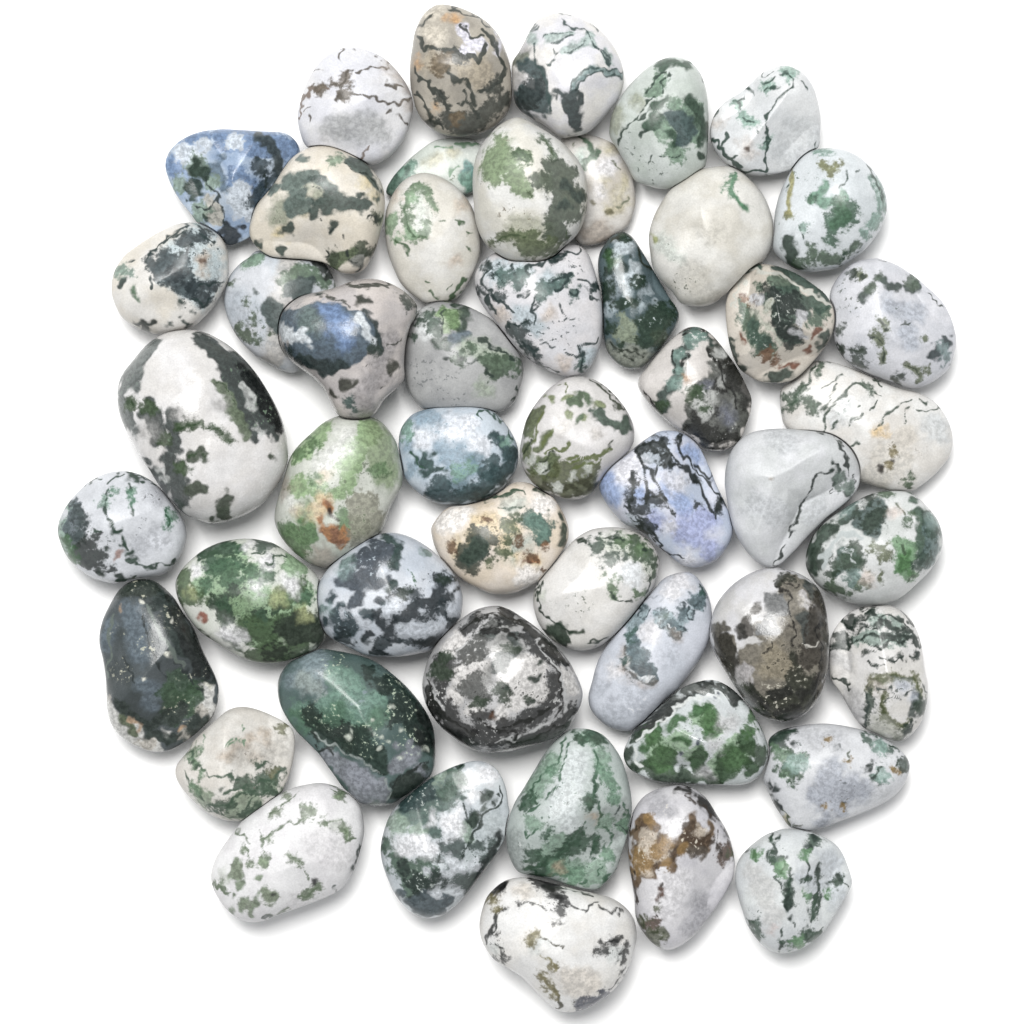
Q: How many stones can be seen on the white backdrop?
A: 50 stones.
